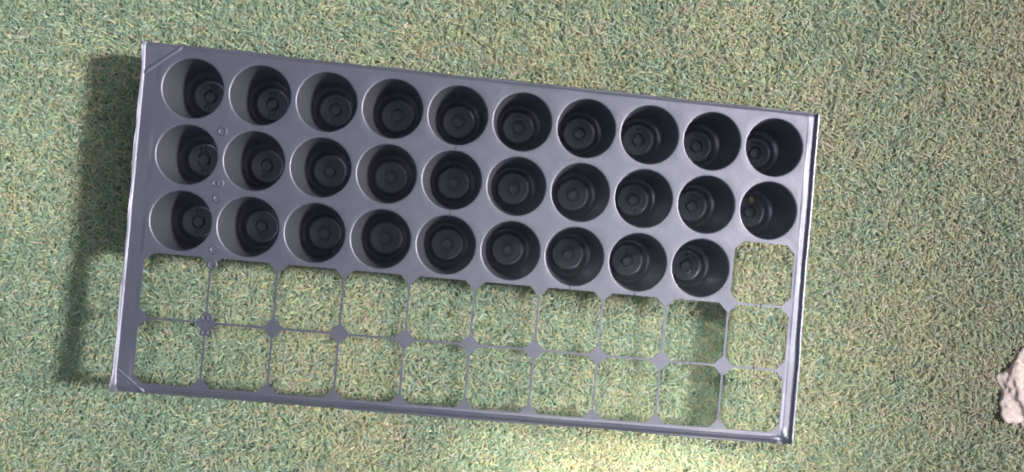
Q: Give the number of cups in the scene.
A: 29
